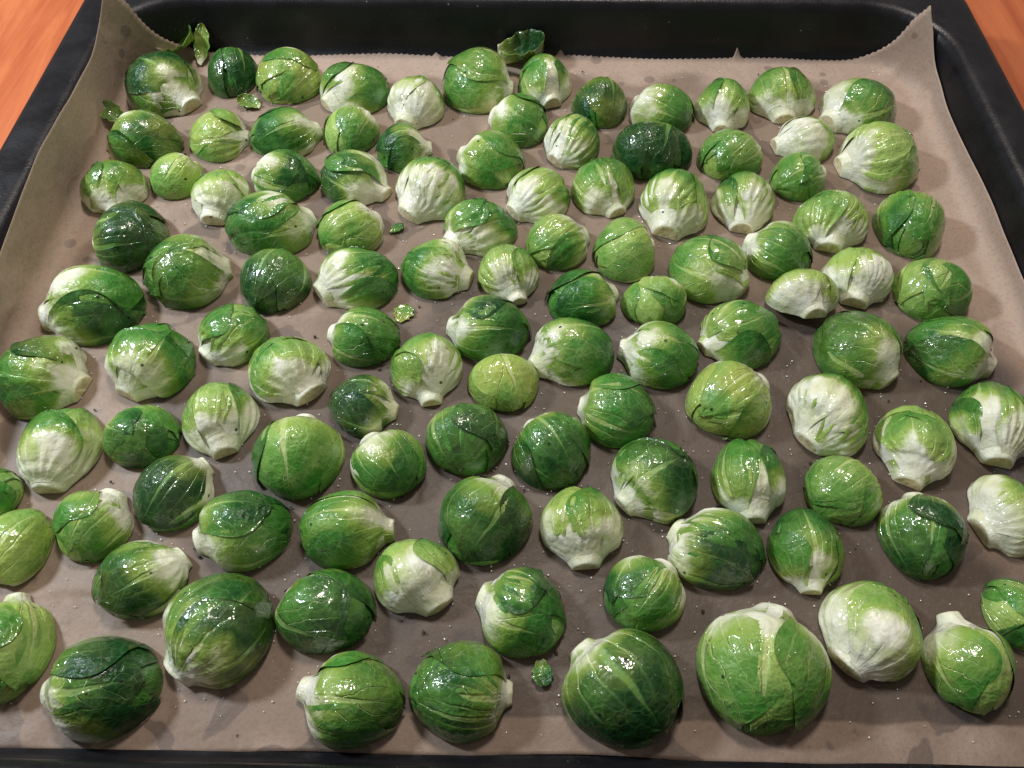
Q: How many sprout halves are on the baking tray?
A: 112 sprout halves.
